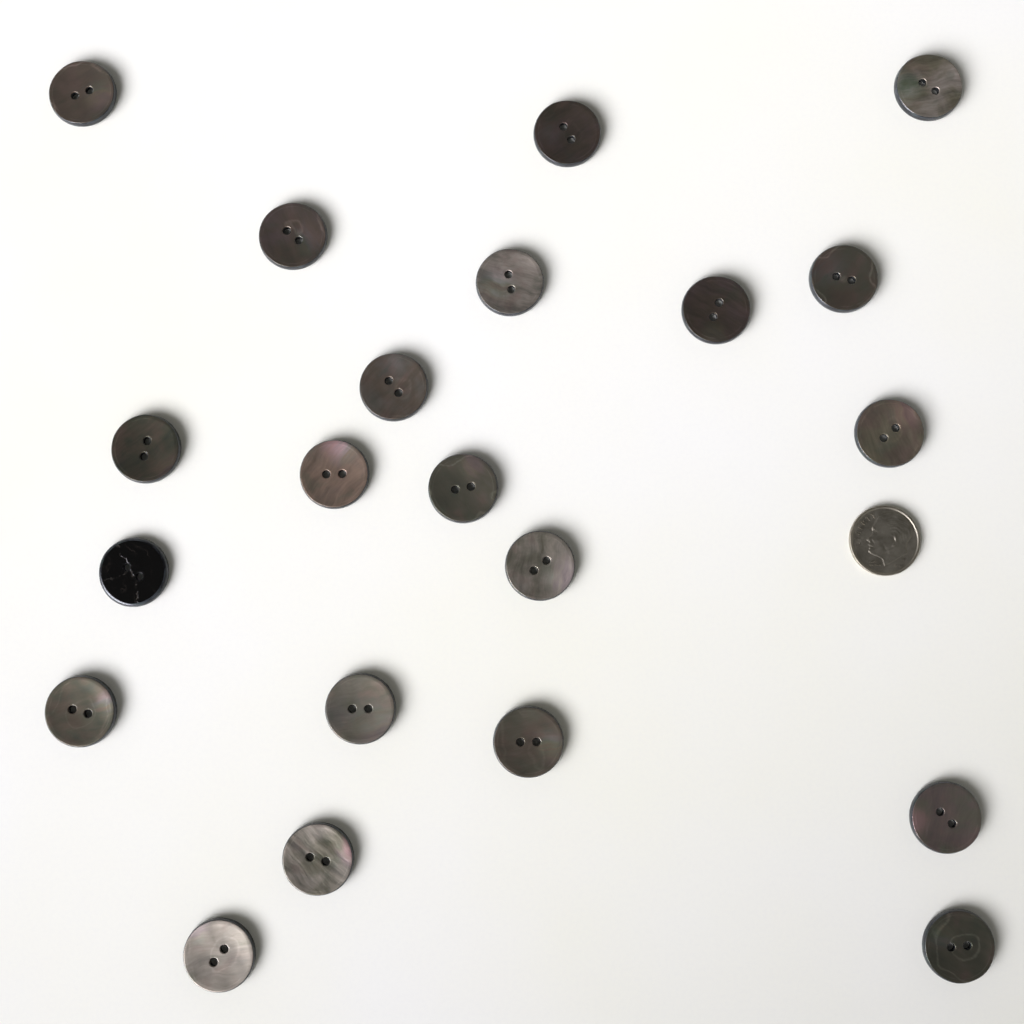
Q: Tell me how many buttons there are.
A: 21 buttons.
